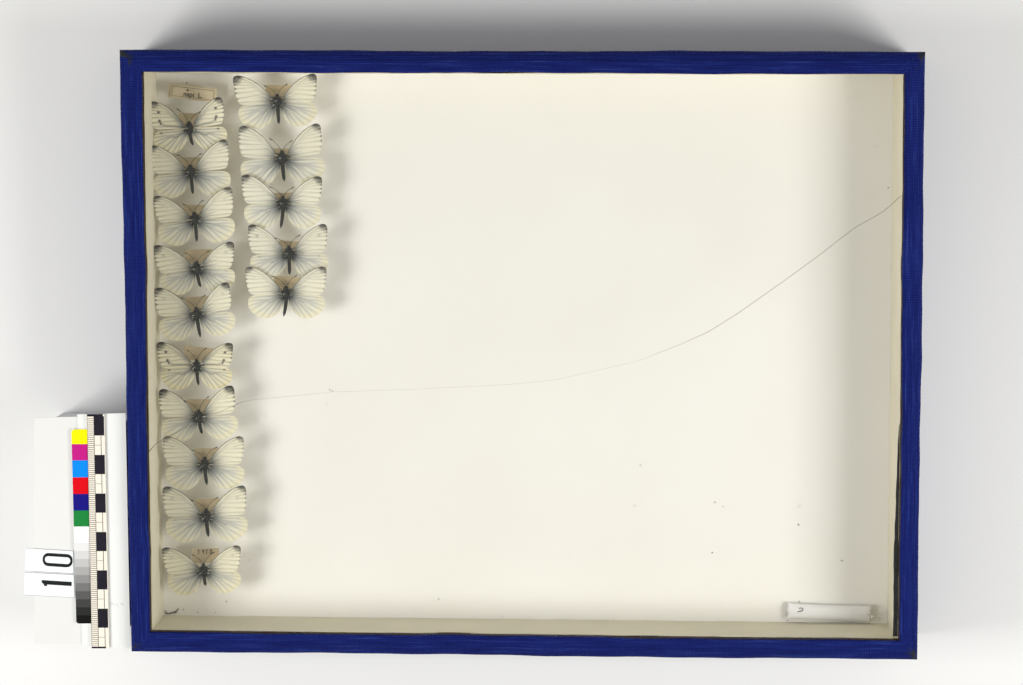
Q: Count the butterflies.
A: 15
